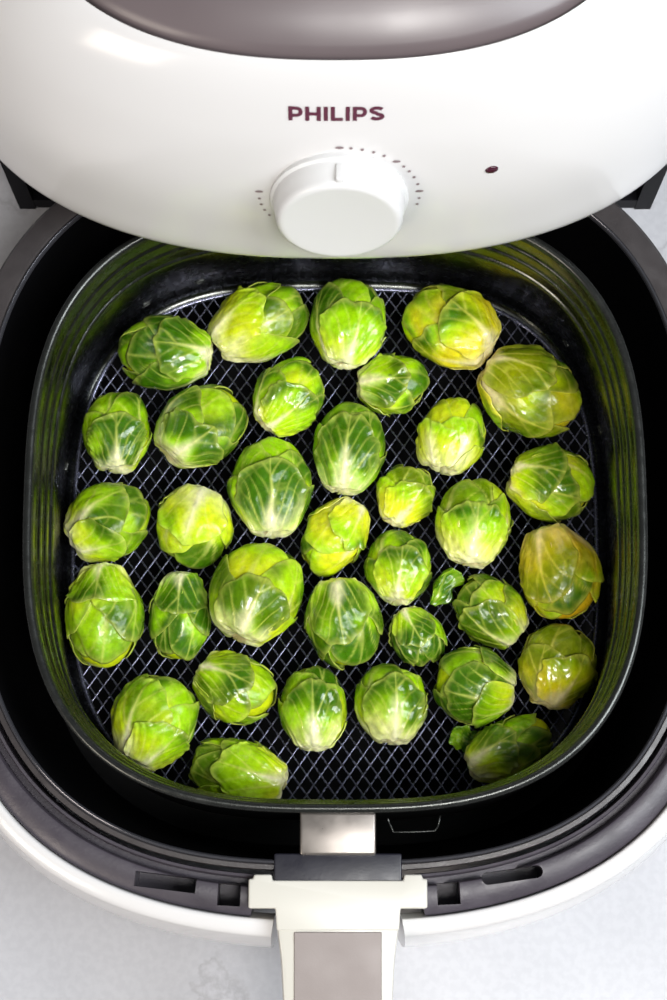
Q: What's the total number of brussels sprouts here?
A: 34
